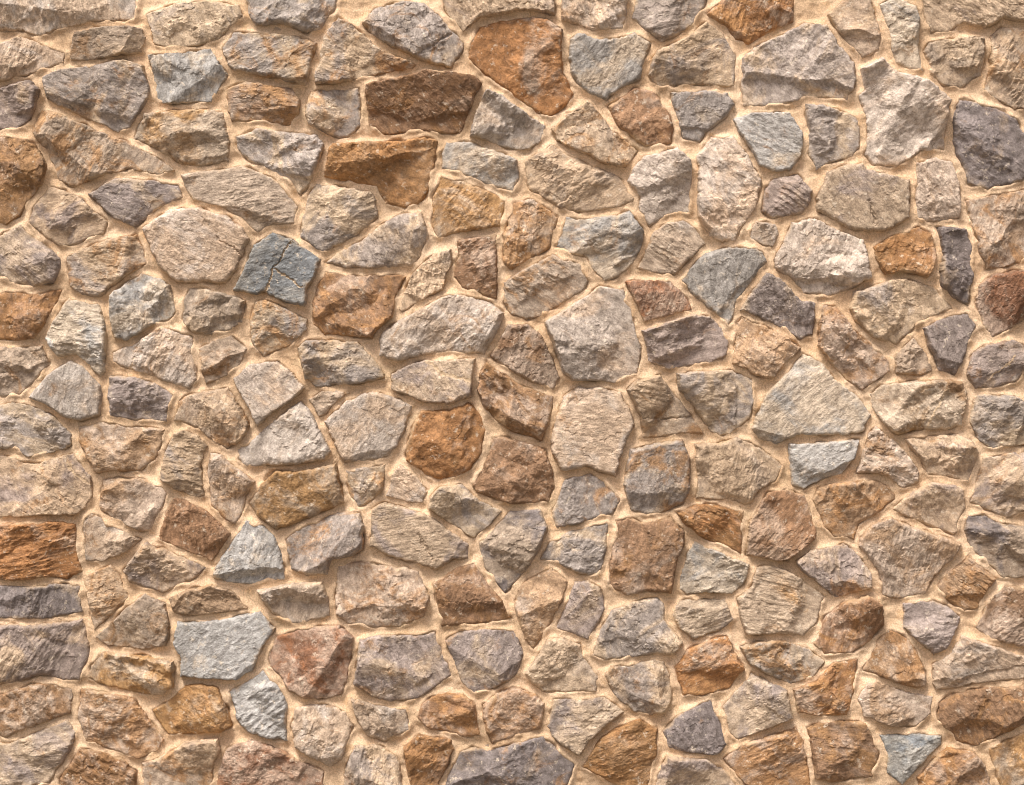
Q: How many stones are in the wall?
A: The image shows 200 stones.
